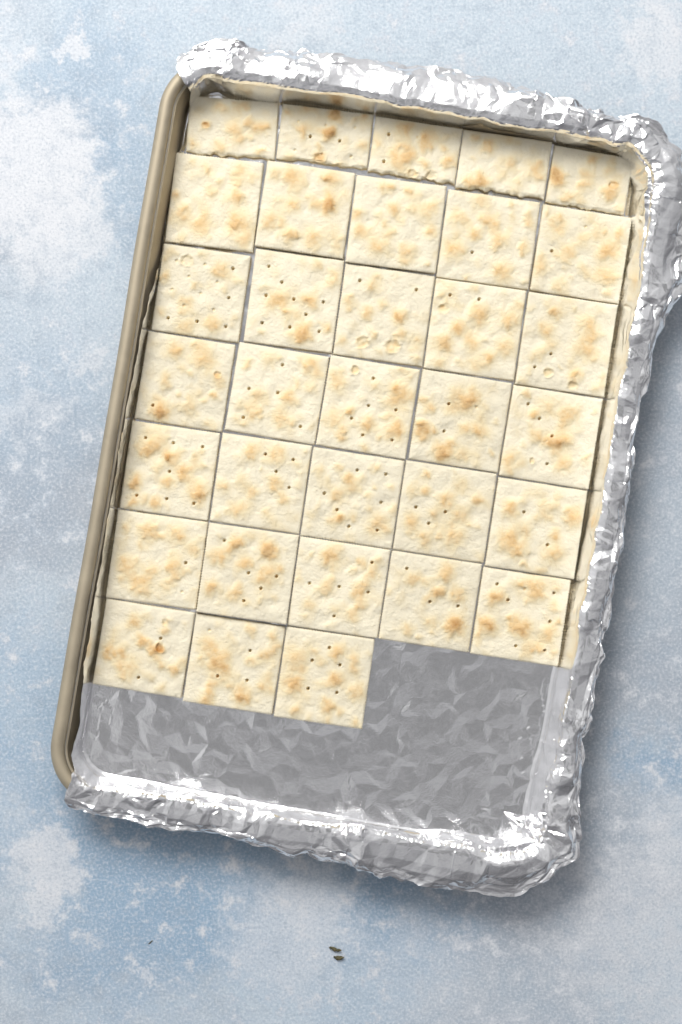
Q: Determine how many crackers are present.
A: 33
